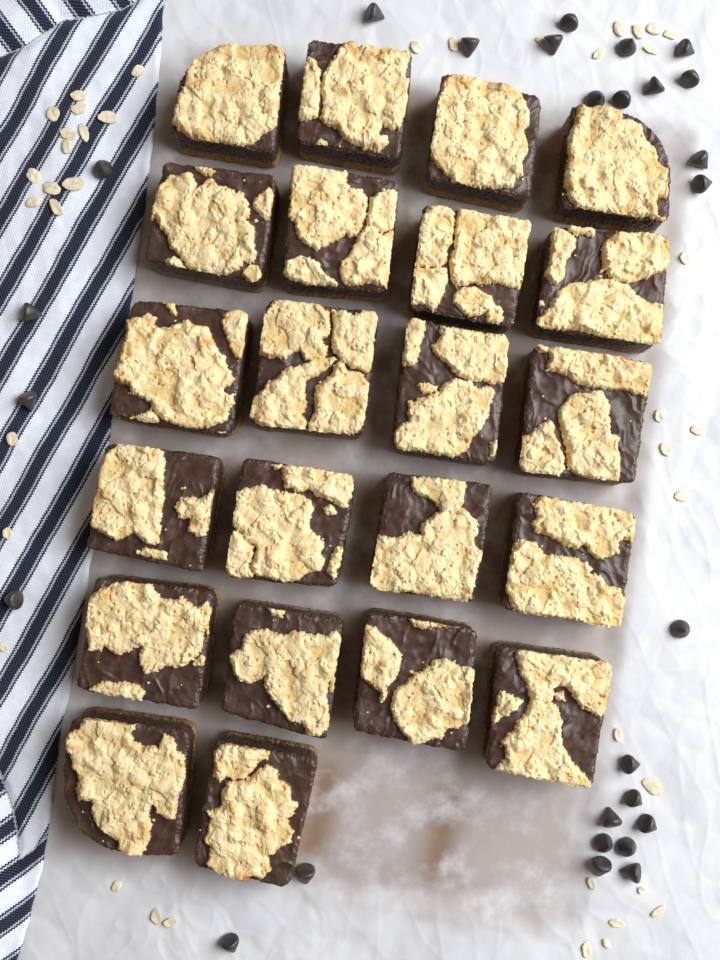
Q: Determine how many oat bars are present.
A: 22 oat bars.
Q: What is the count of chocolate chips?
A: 27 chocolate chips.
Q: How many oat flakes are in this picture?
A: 41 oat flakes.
